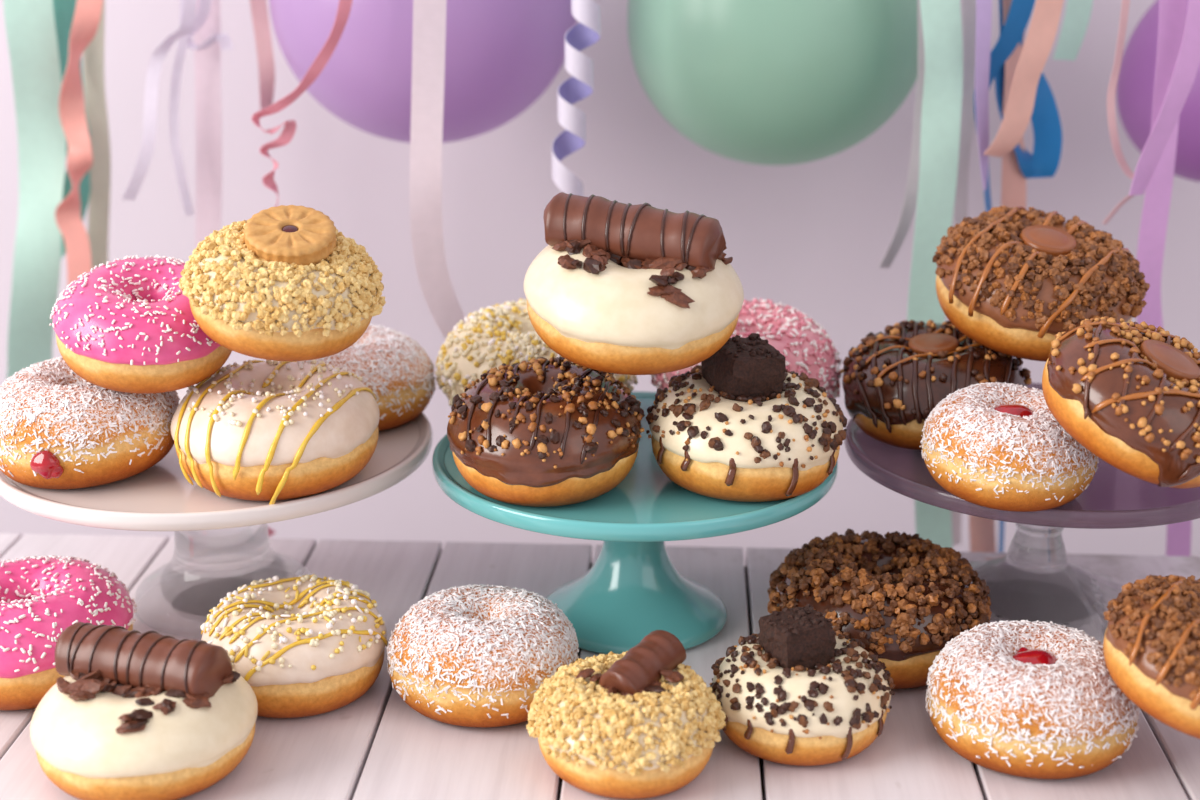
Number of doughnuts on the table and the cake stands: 23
